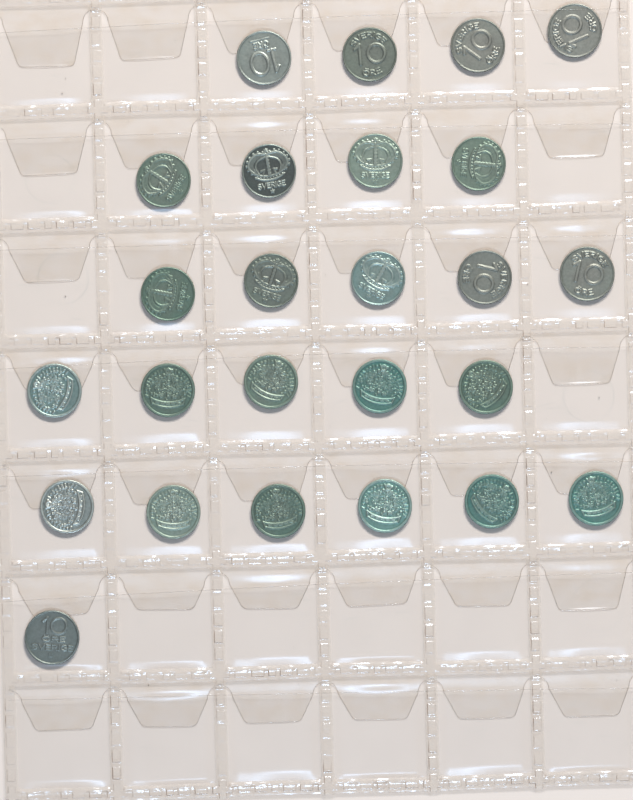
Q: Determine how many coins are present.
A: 25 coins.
